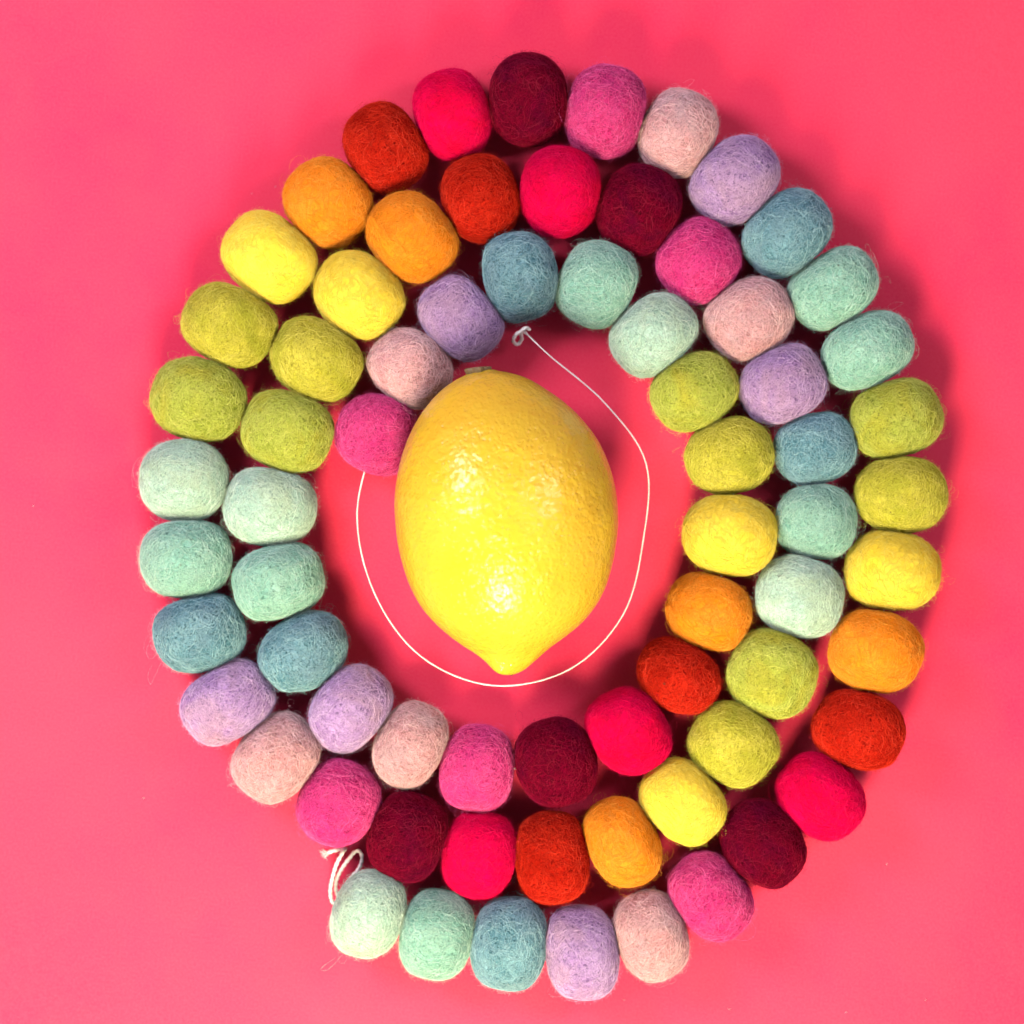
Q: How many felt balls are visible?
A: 71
